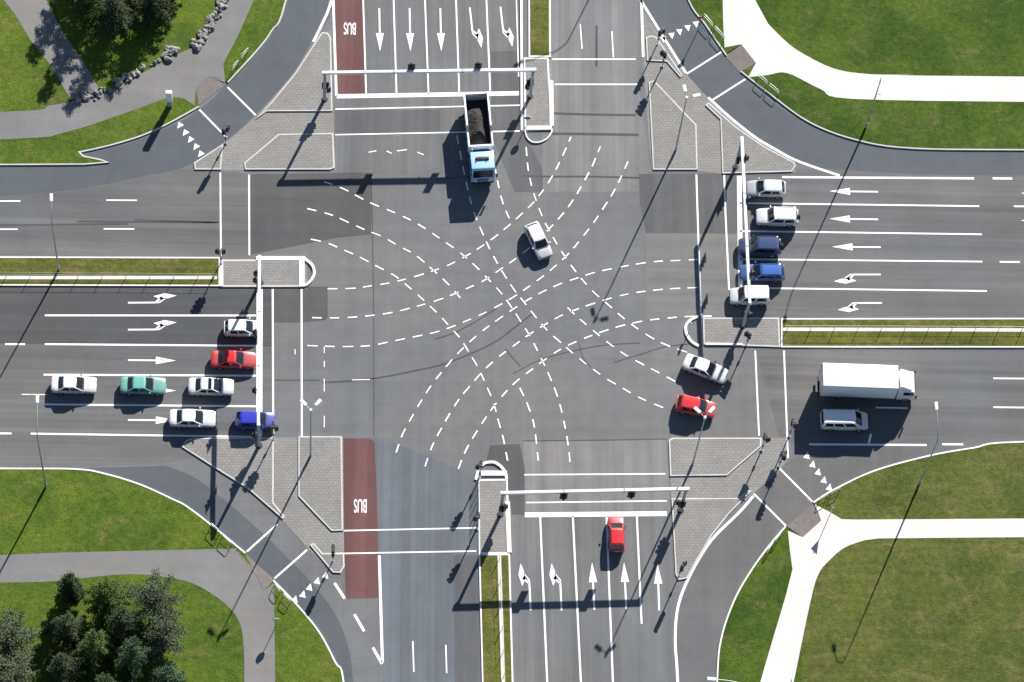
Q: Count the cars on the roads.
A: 17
